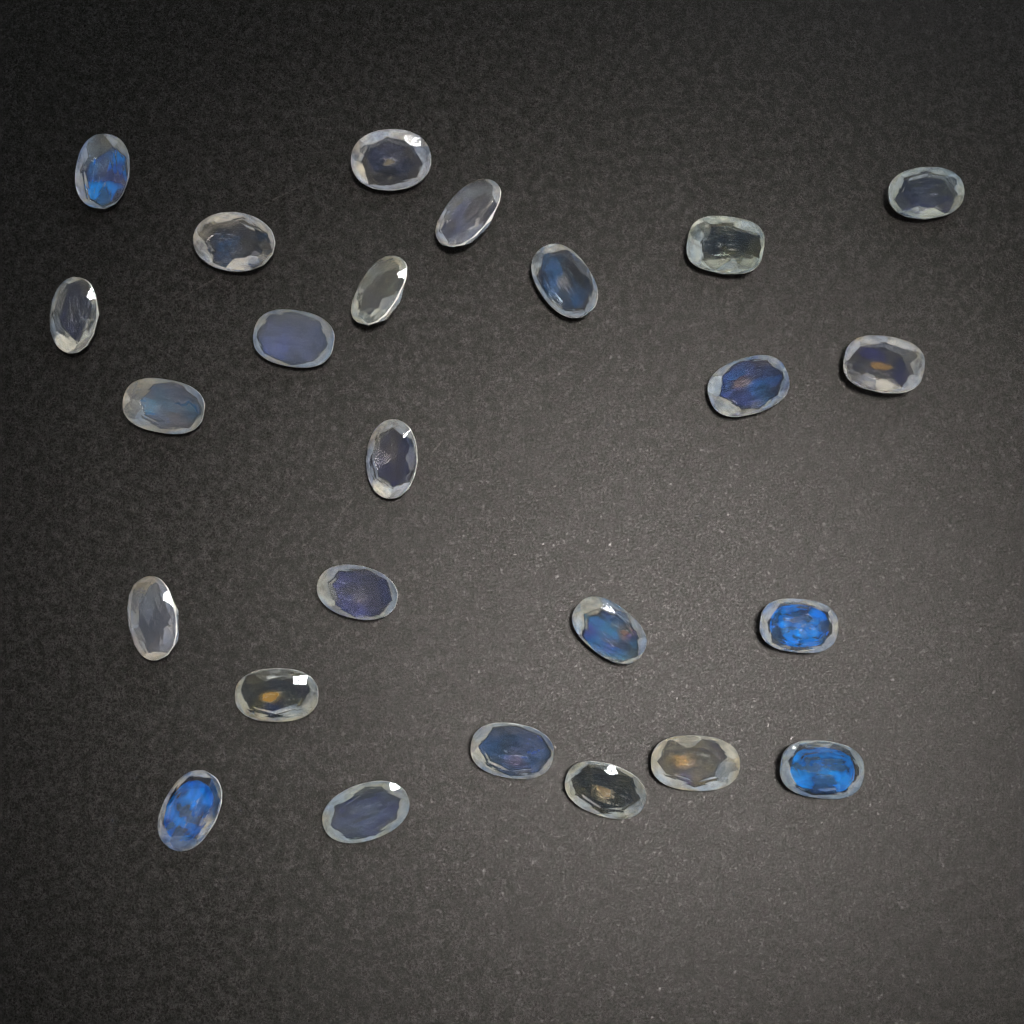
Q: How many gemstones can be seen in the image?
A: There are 25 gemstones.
